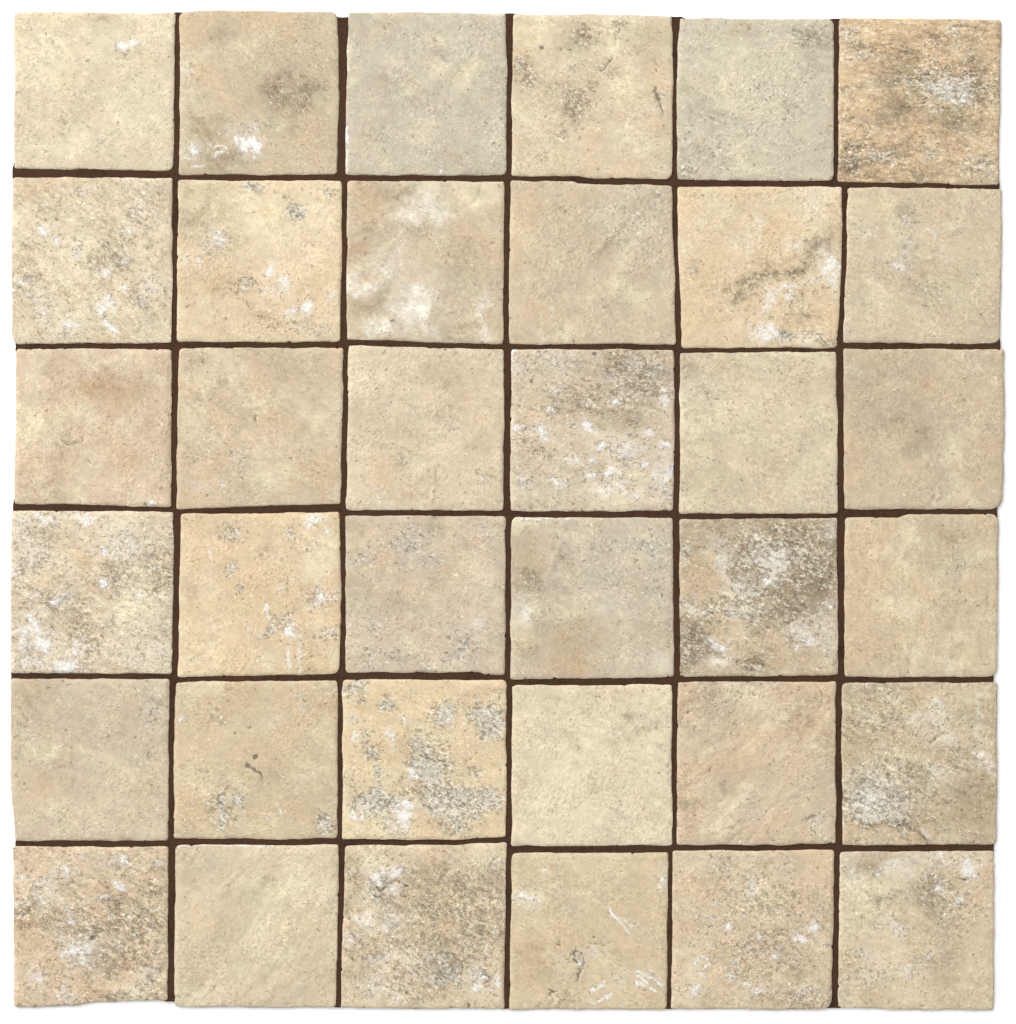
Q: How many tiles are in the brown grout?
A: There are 36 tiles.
